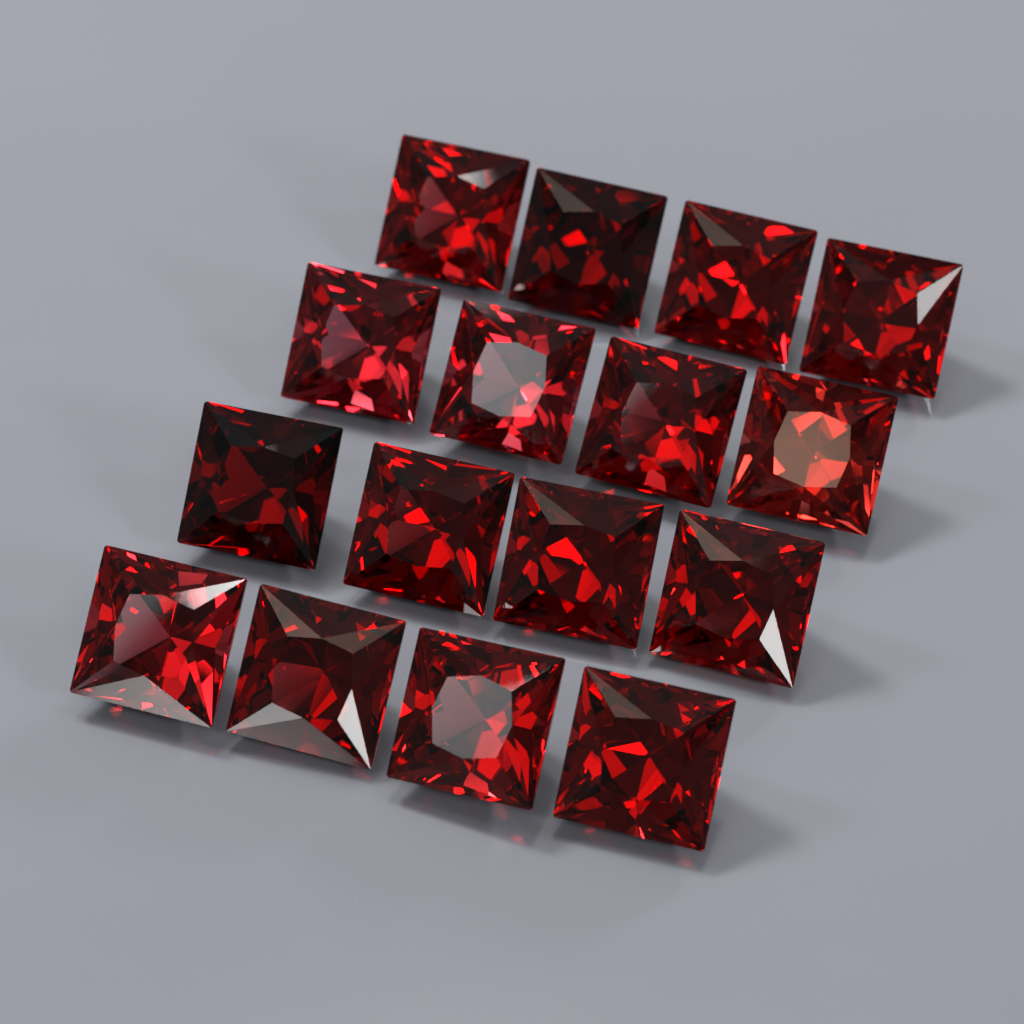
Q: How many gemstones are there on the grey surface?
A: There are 16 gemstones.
